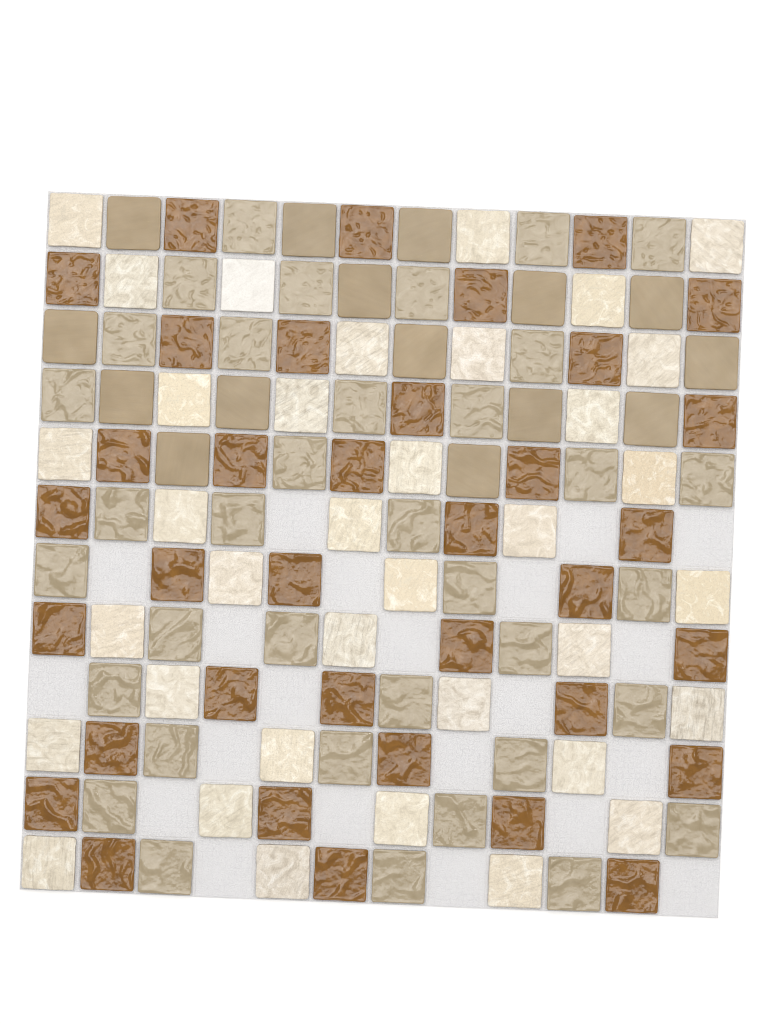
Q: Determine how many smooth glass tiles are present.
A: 15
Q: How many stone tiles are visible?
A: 36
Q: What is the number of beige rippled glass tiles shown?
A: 36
